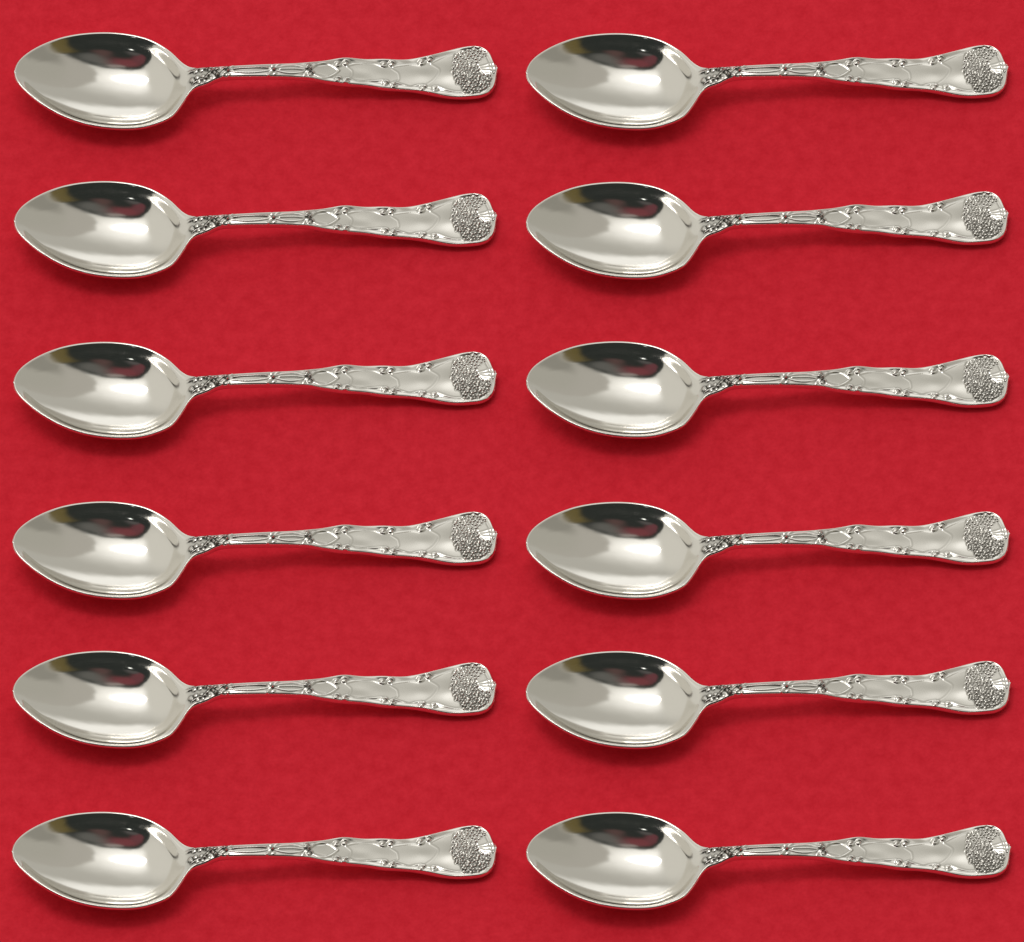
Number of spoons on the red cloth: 12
